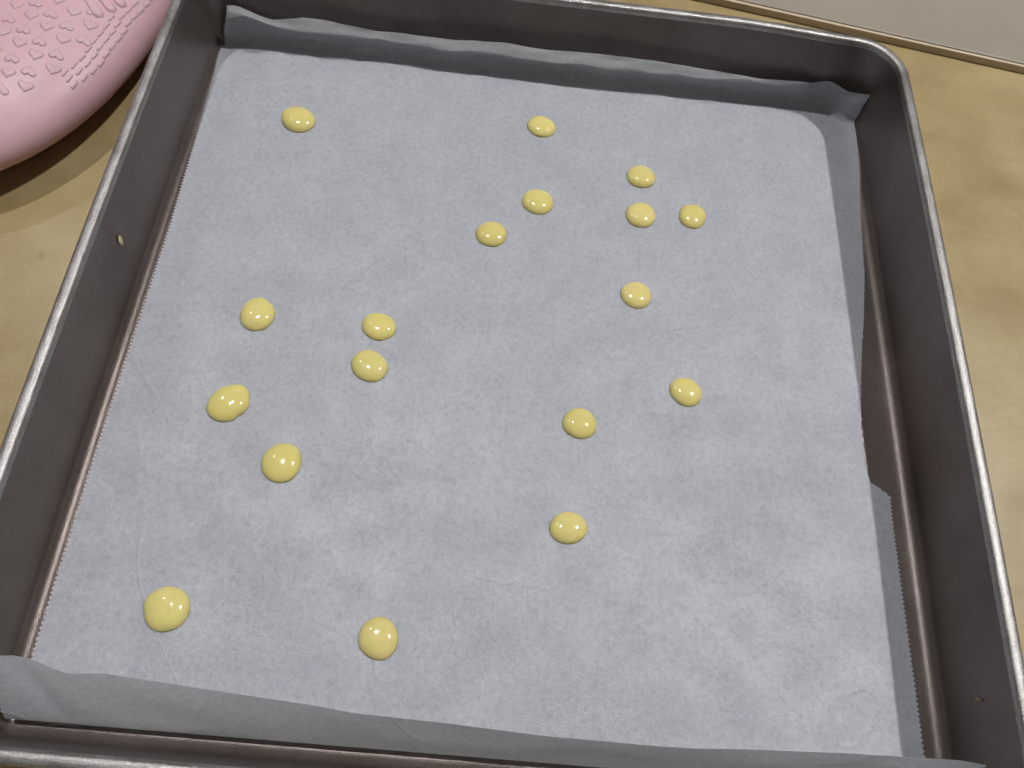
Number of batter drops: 18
